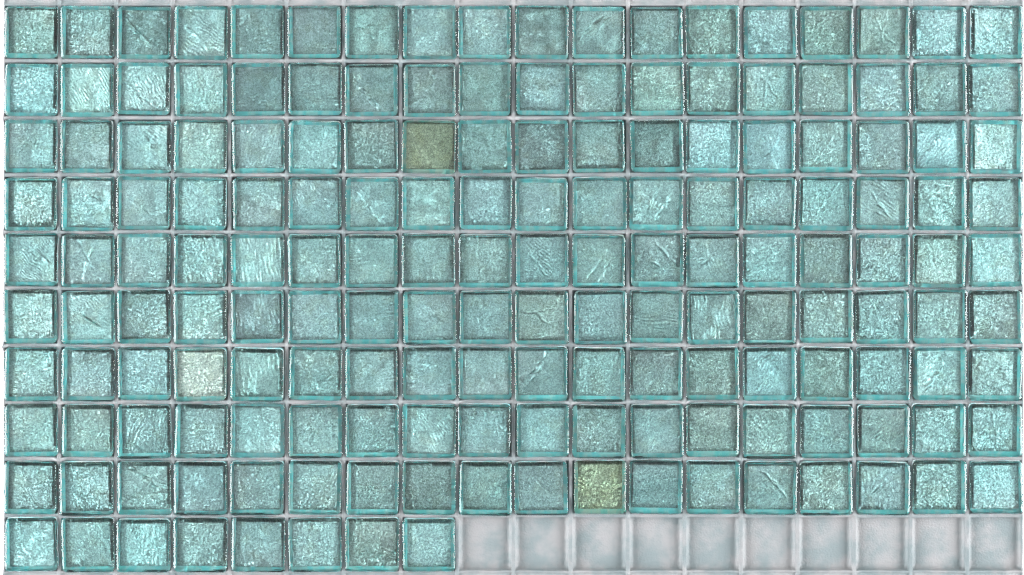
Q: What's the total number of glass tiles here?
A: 170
